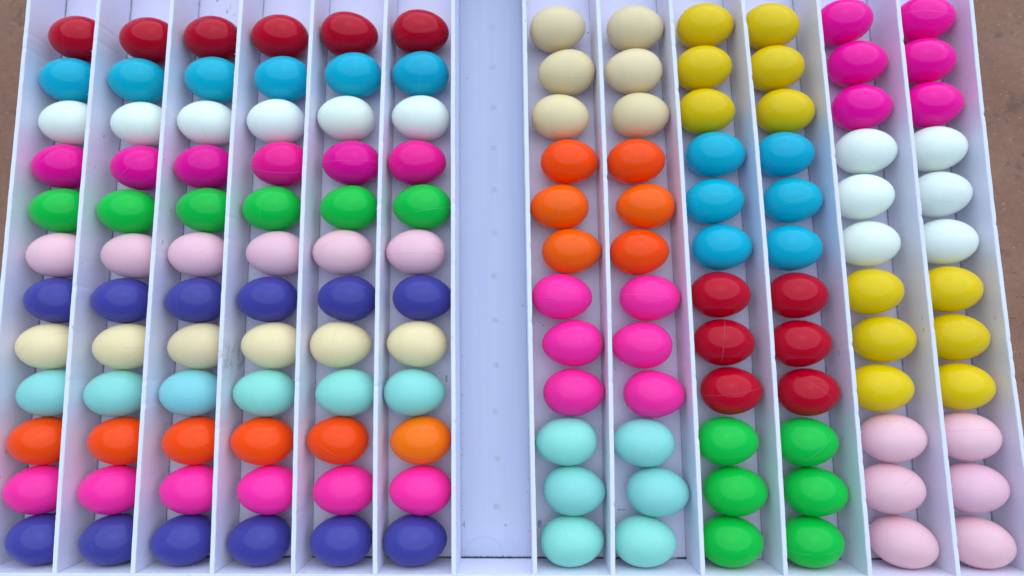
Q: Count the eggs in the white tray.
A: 144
